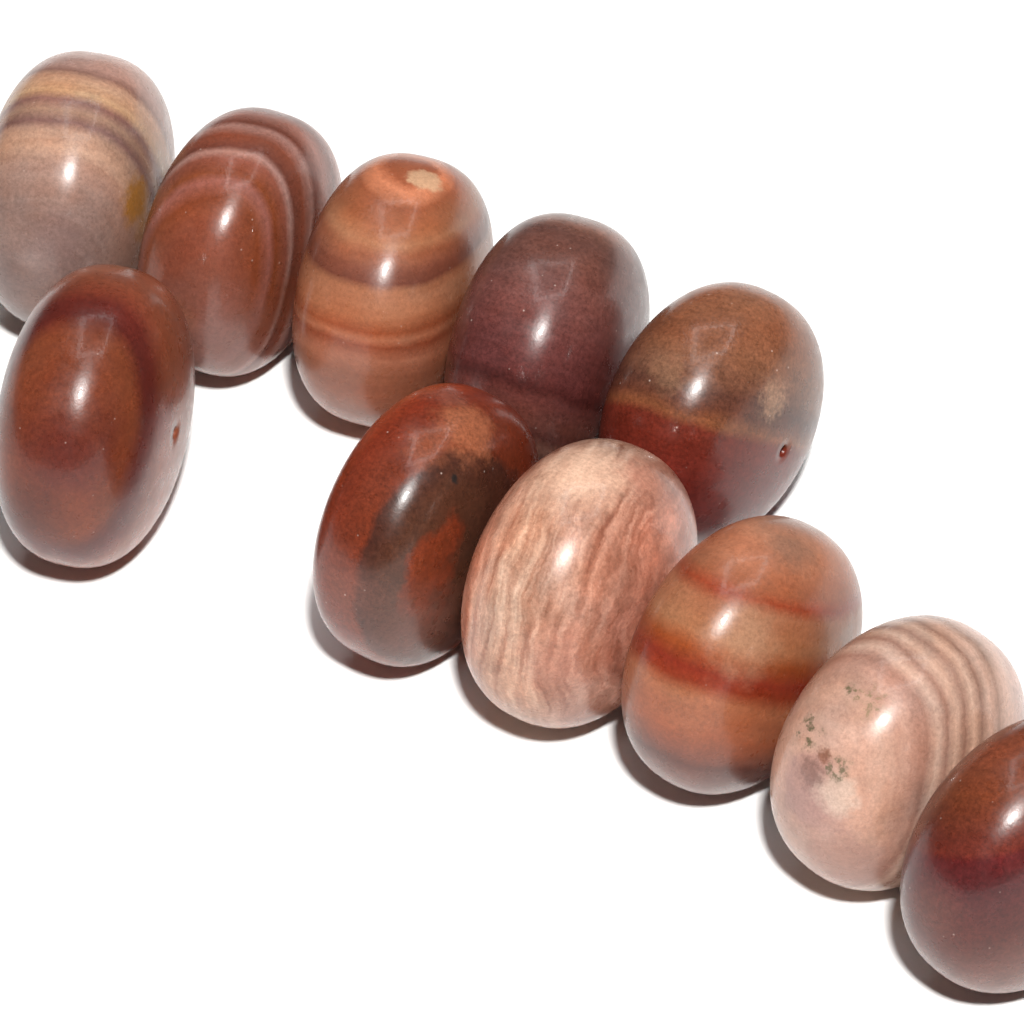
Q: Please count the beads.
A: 11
